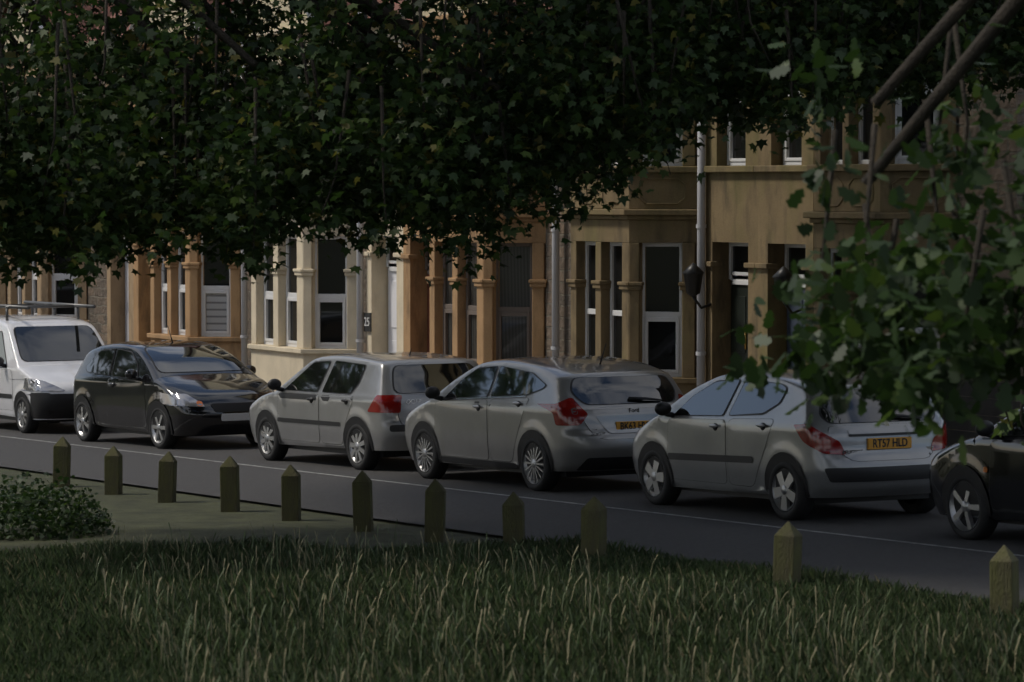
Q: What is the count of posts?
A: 11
